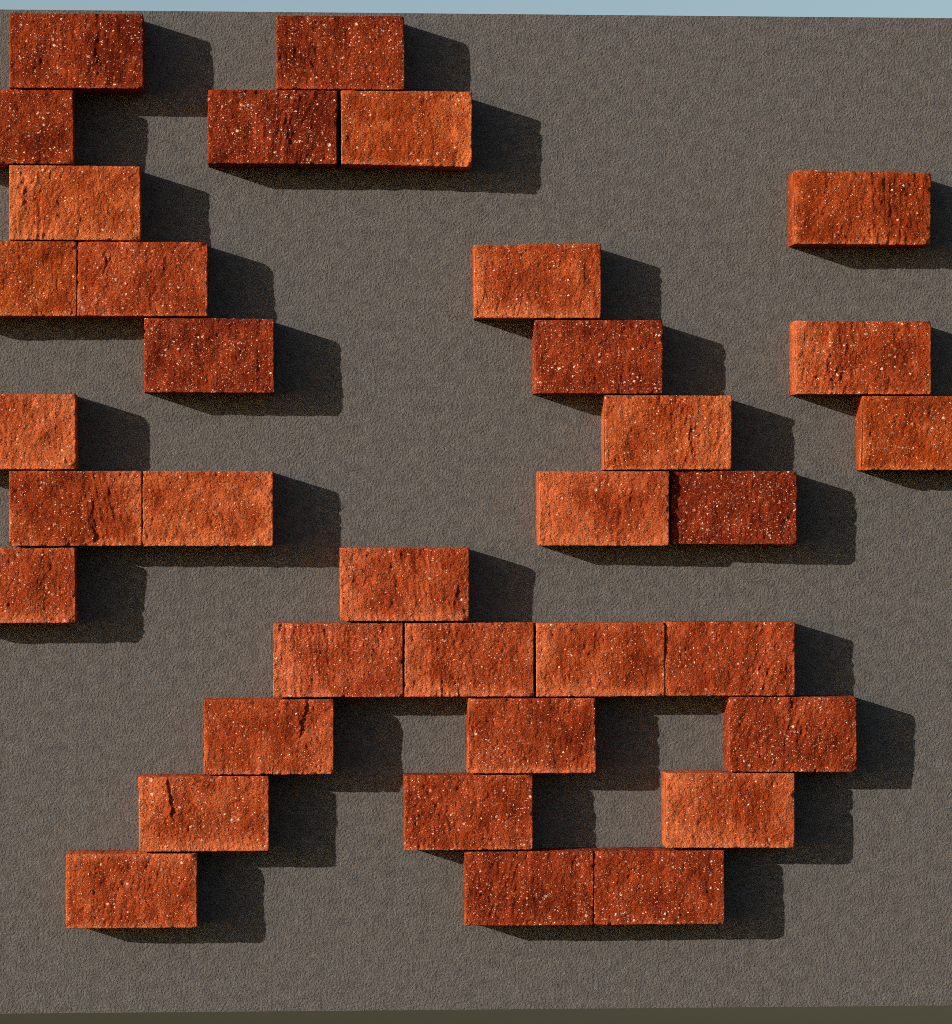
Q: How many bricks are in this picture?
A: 35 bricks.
